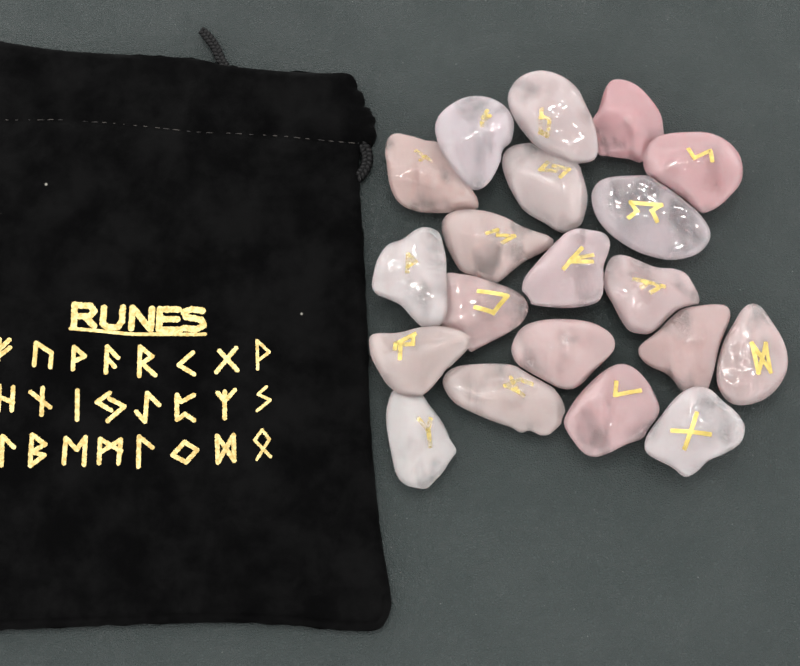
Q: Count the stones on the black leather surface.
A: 20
